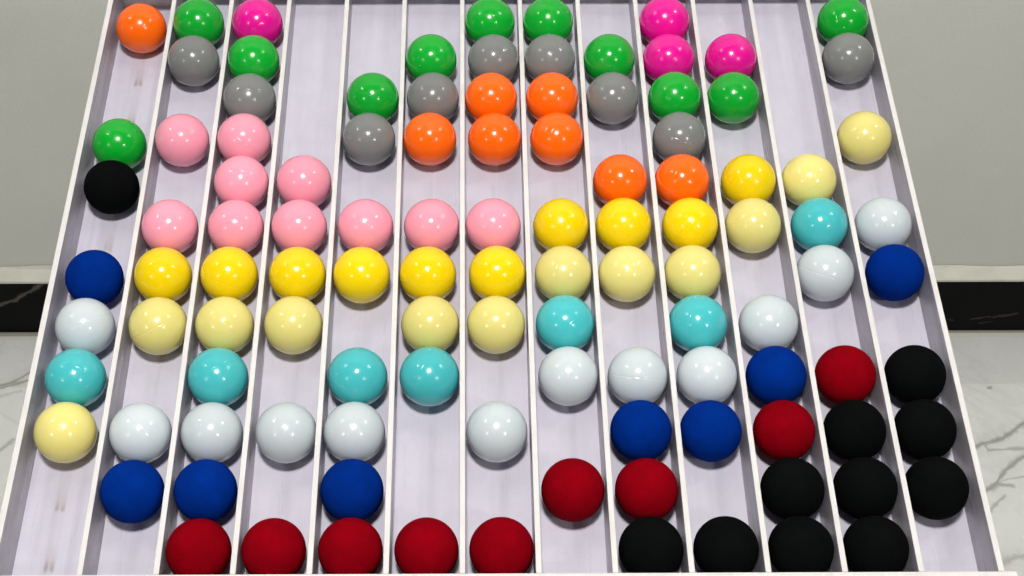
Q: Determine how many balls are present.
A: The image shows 111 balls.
